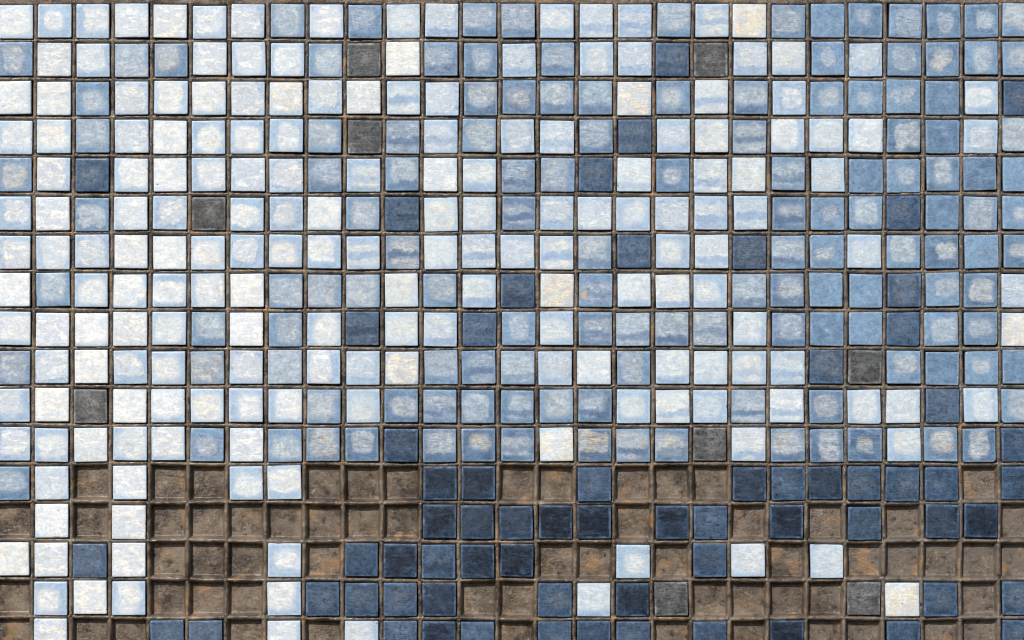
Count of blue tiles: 134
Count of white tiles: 188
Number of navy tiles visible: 66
